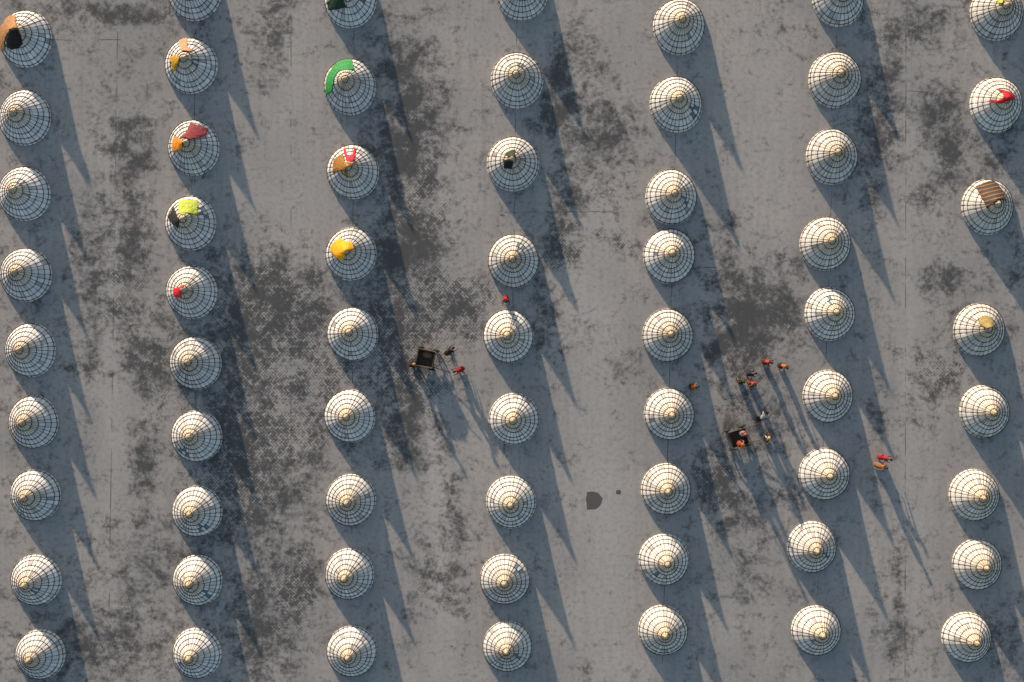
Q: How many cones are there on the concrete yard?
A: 63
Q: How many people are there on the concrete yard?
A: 16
